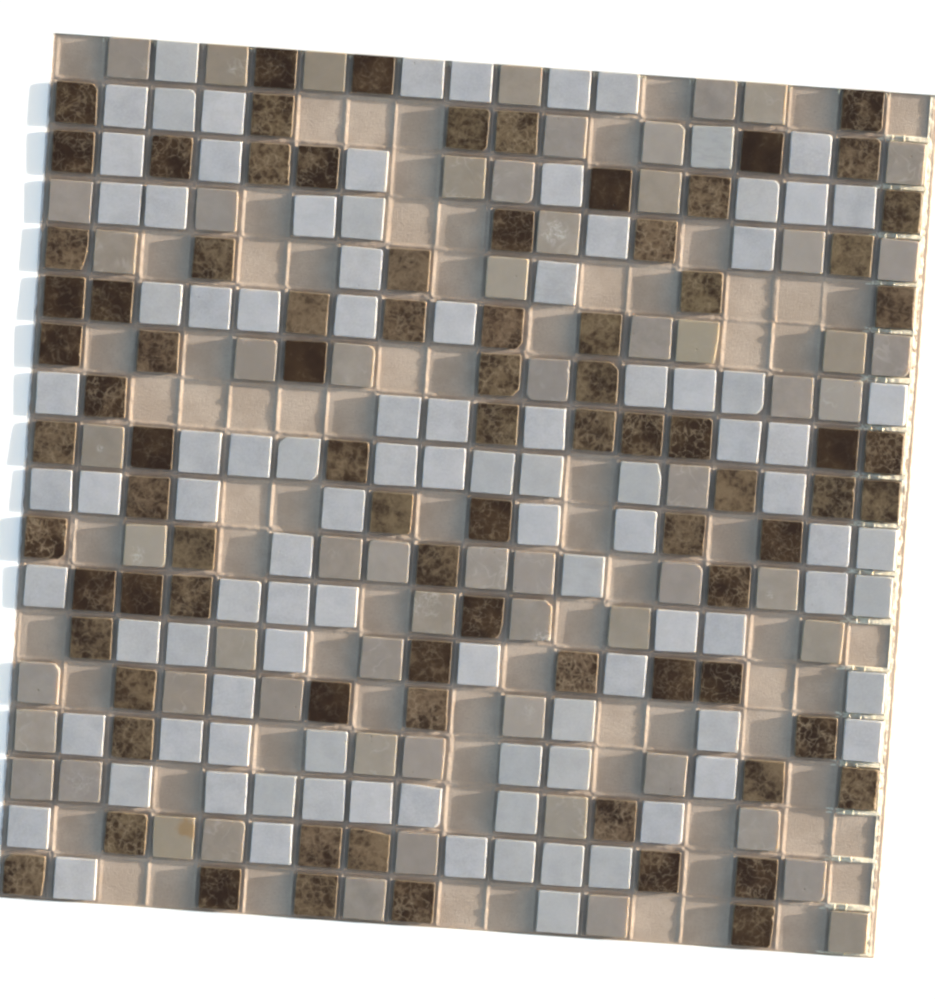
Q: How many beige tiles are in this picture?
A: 62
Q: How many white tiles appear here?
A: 100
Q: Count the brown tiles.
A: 84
